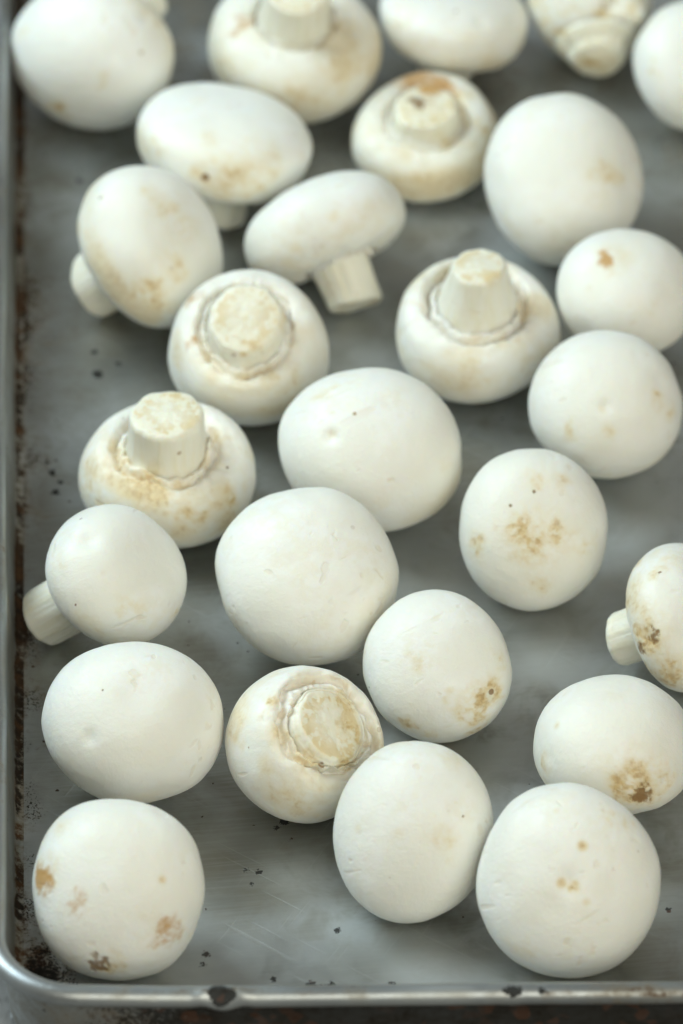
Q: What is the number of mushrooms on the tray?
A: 27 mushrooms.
